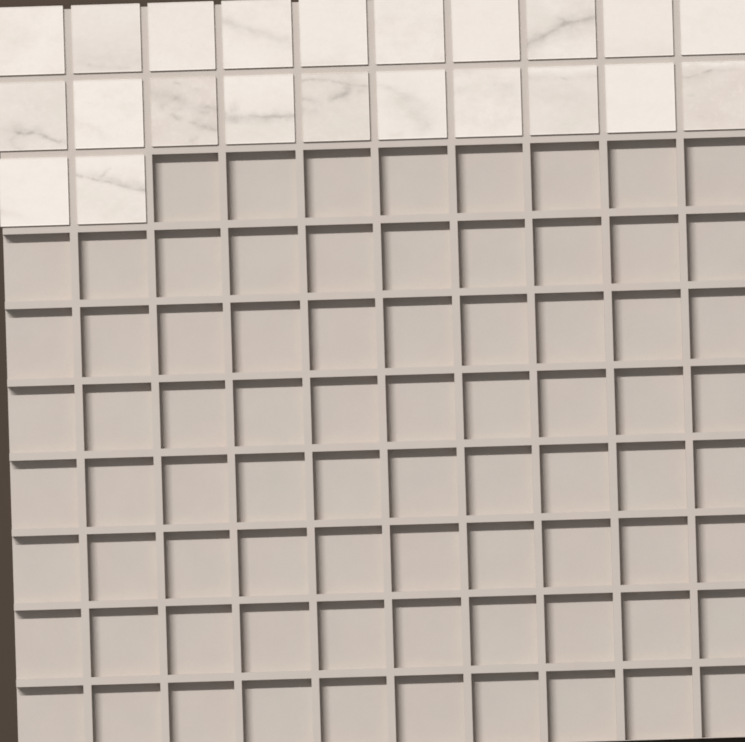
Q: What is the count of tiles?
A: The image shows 22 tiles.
